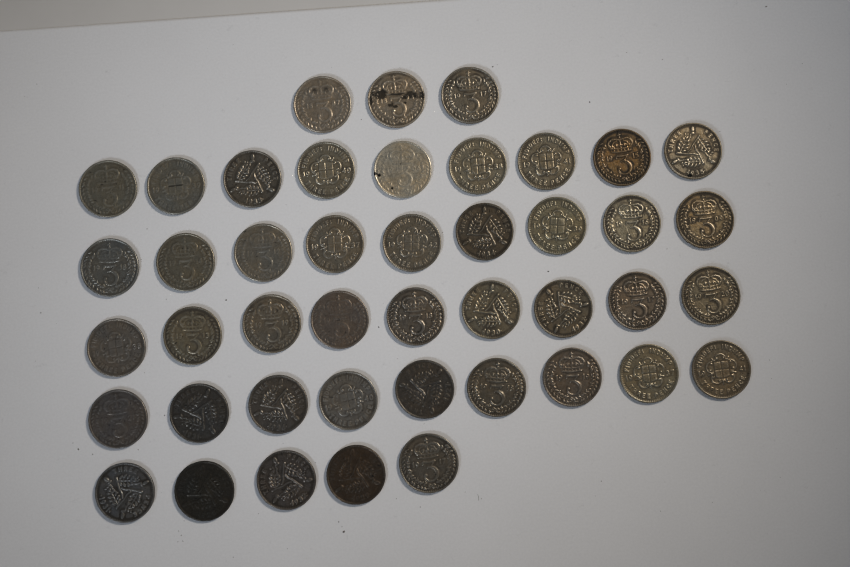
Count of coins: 44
